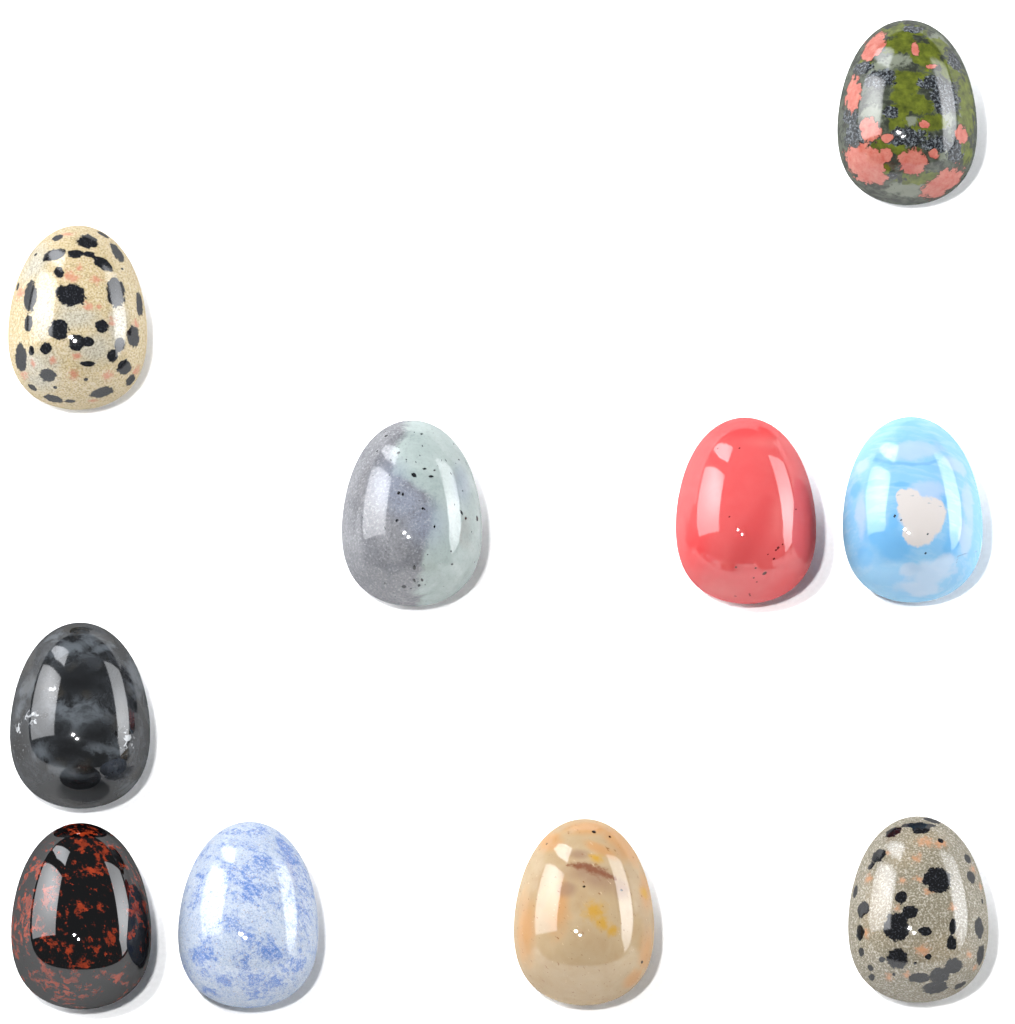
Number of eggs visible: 10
